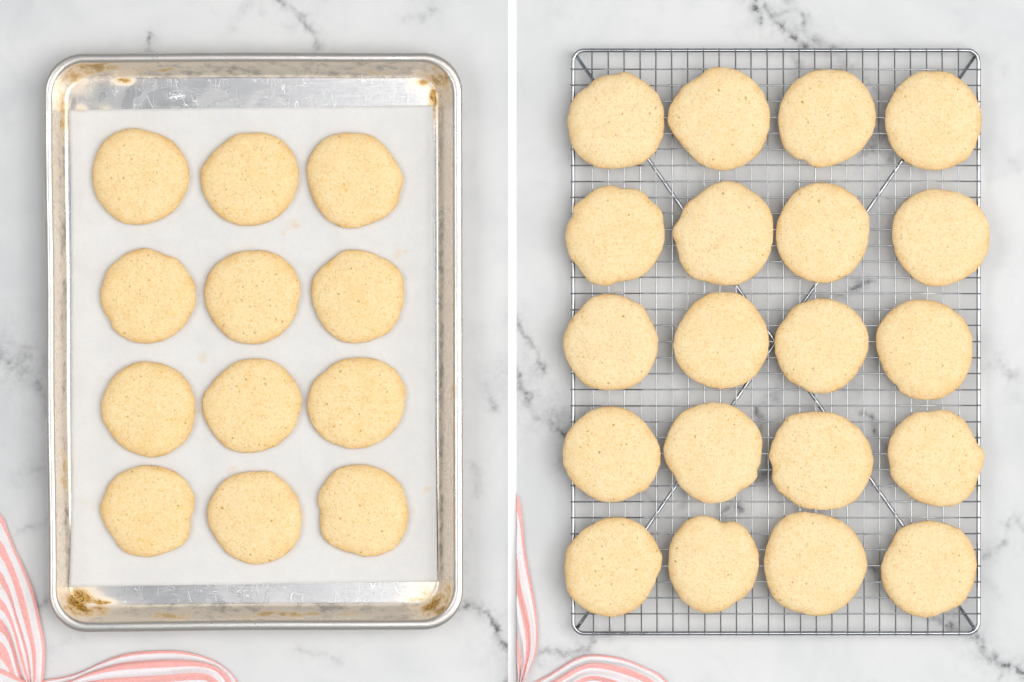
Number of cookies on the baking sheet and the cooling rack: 32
